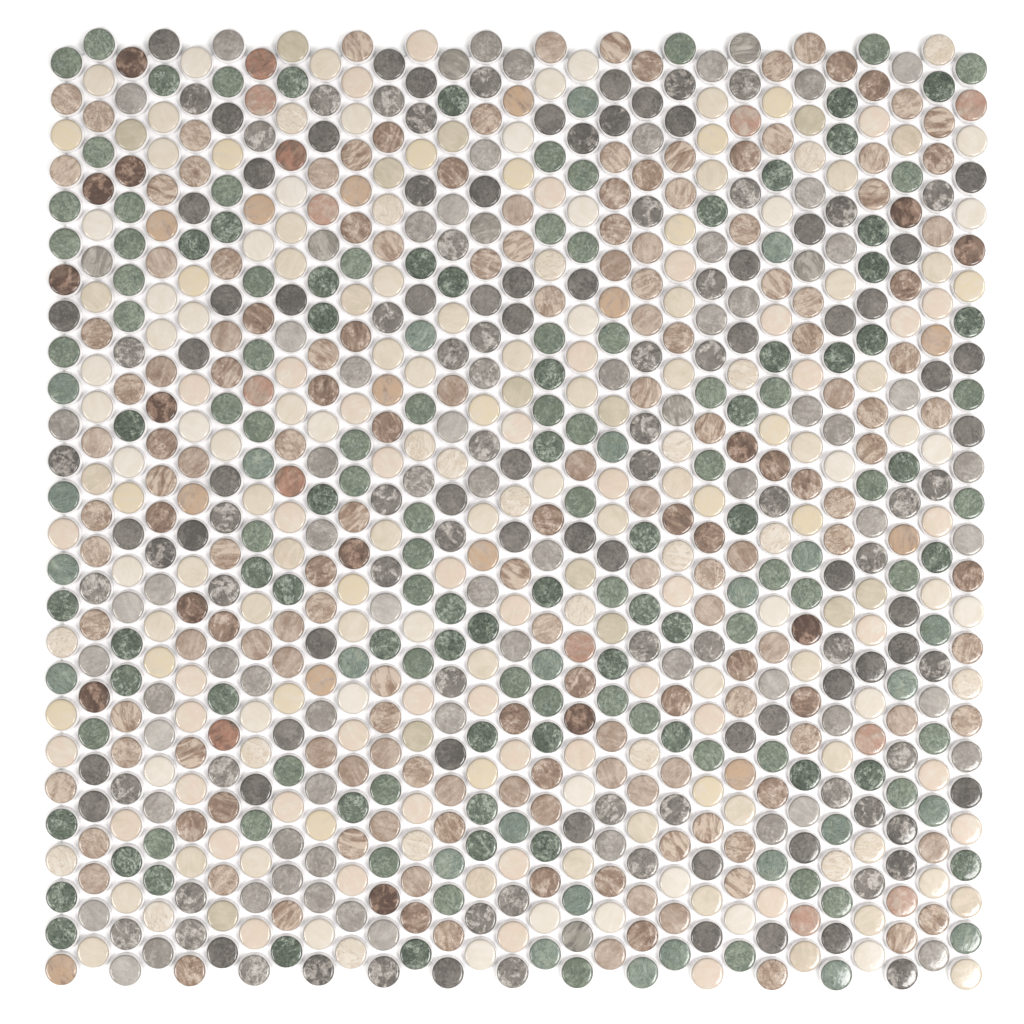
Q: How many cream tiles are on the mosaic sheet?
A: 200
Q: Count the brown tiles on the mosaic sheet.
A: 200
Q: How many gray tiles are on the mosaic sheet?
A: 200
